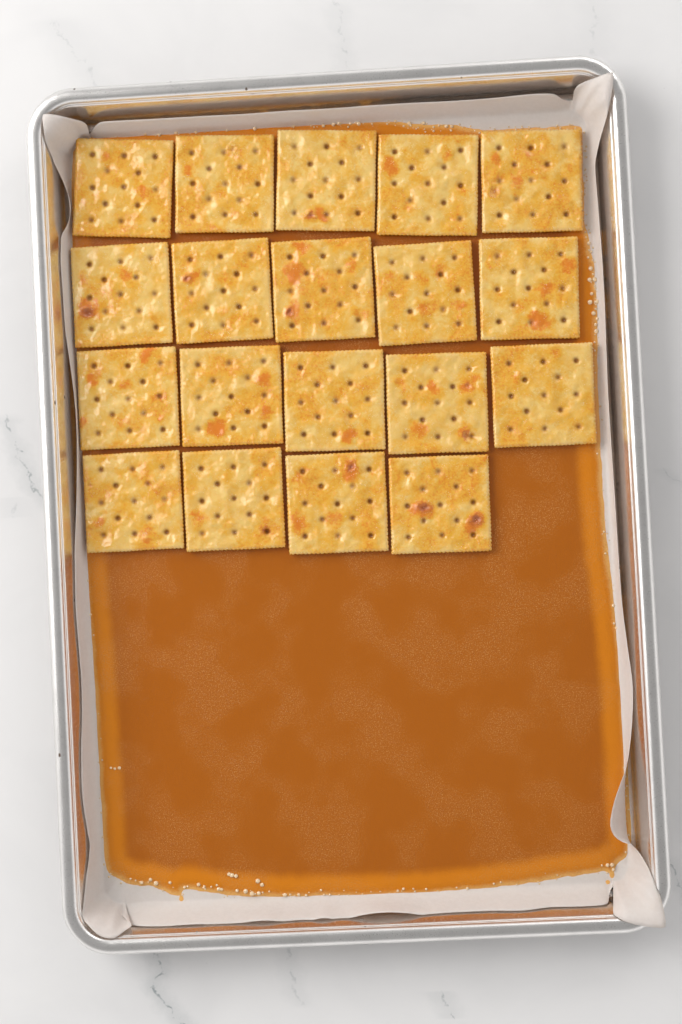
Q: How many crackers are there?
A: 19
